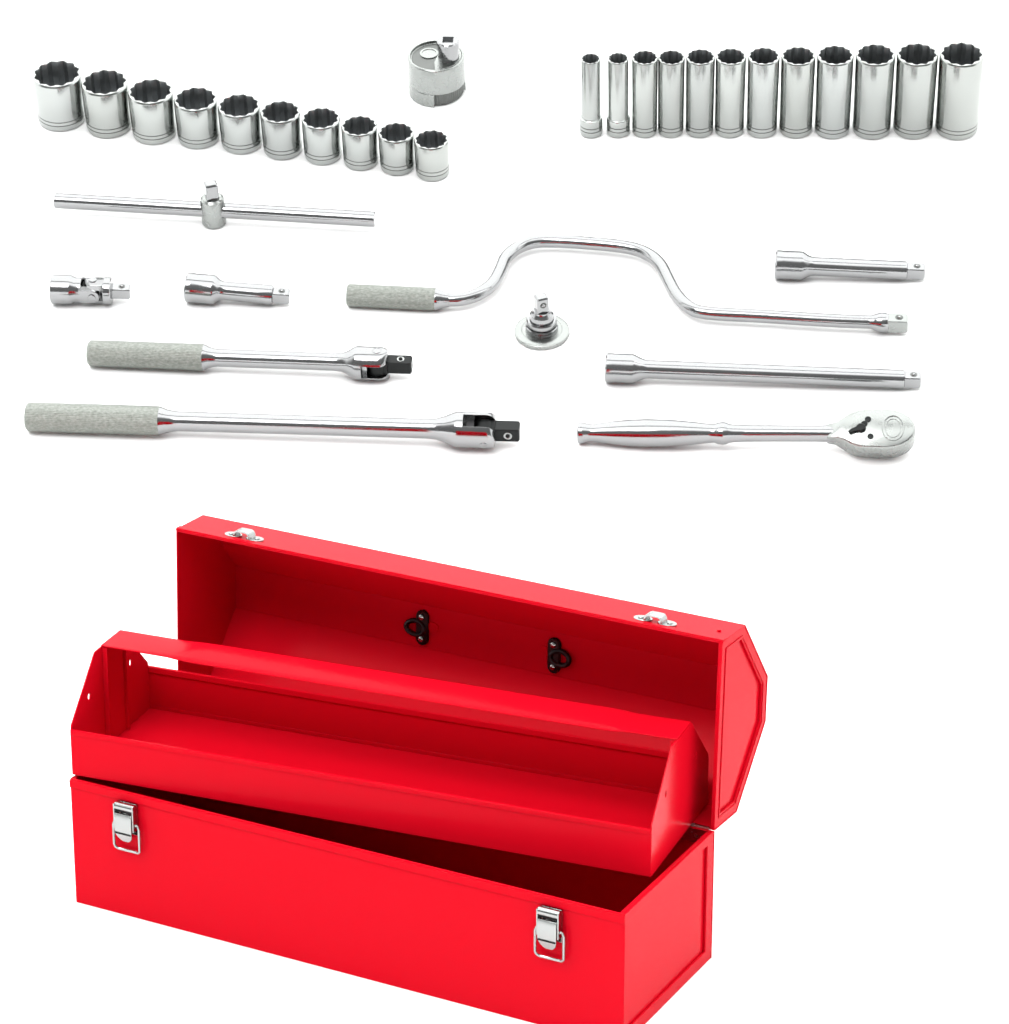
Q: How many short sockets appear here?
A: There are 10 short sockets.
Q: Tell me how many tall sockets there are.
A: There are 12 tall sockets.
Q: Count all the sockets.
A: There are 22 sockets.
